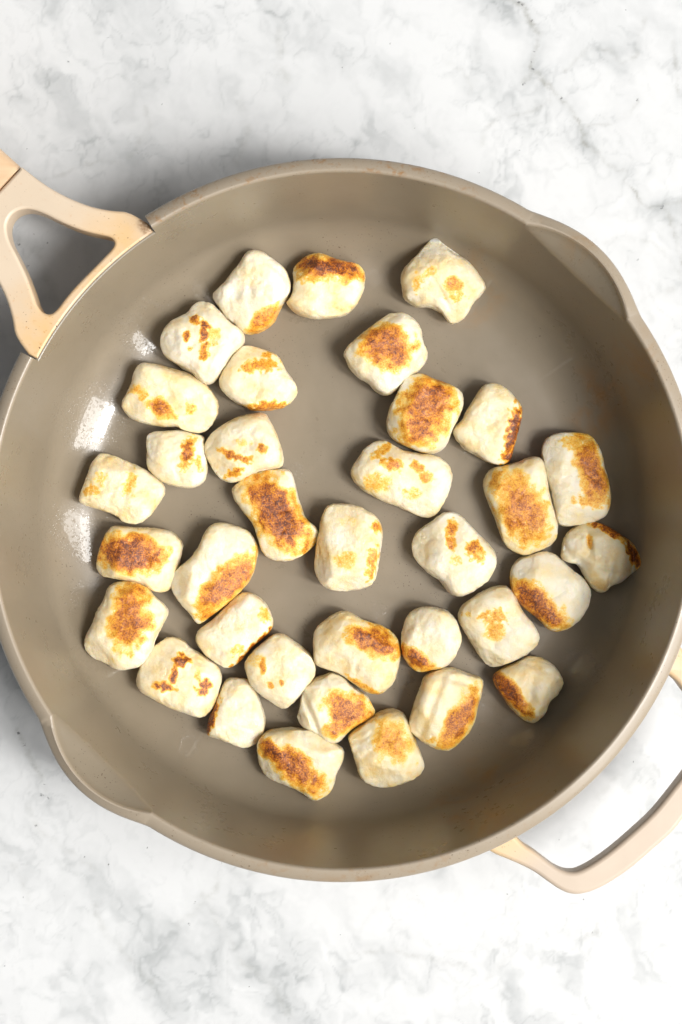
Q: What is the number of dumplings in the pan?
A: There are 35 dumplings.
